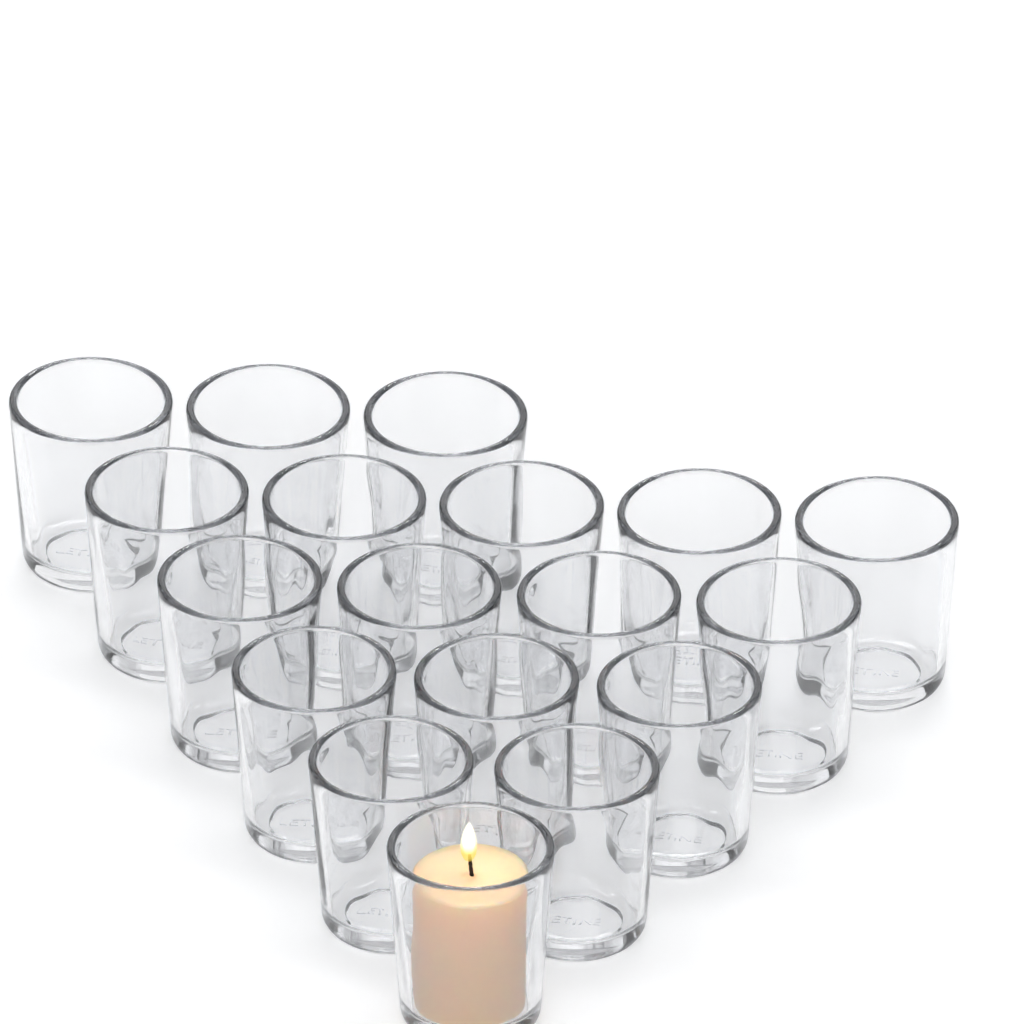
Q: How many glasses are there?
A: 18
